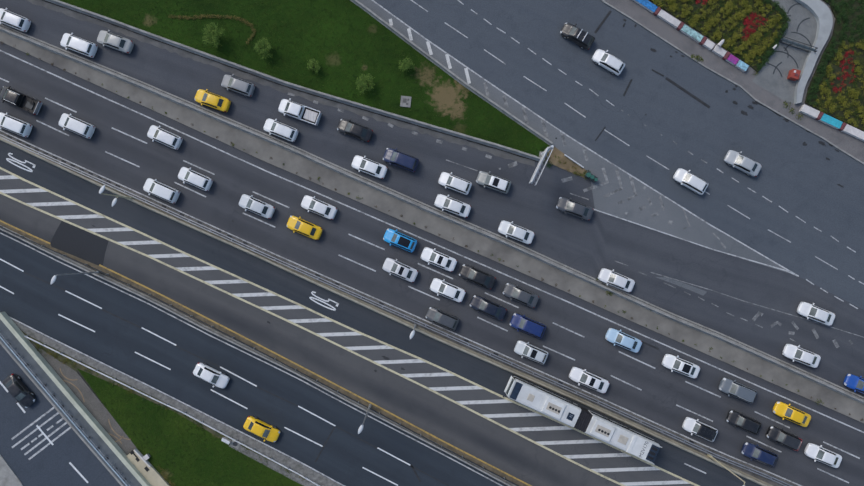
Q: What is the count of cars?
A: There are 53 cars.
